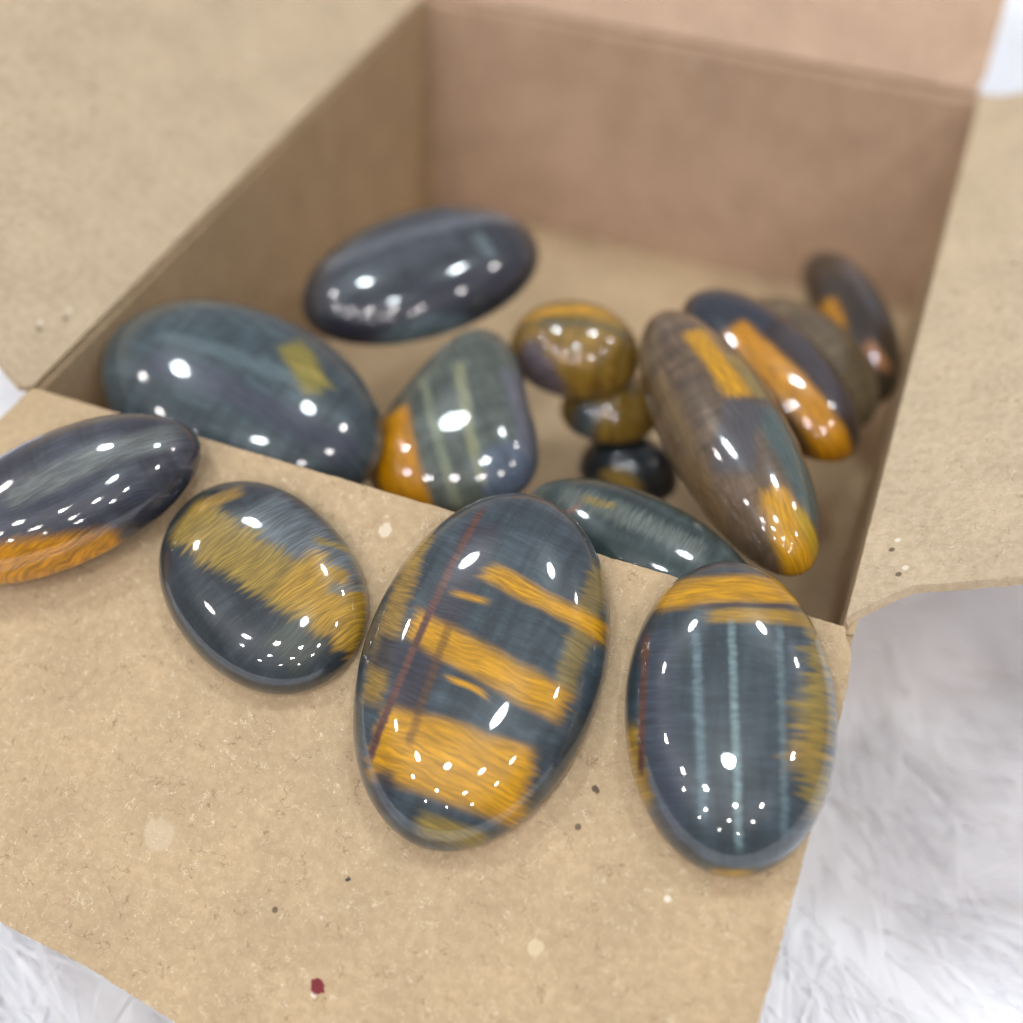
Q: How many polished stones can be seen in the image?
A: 15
